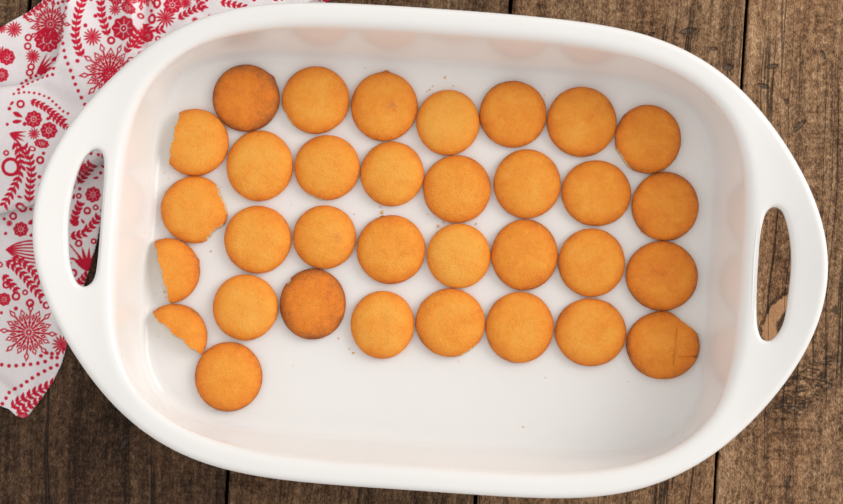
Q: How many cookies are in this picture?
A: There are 33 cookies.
